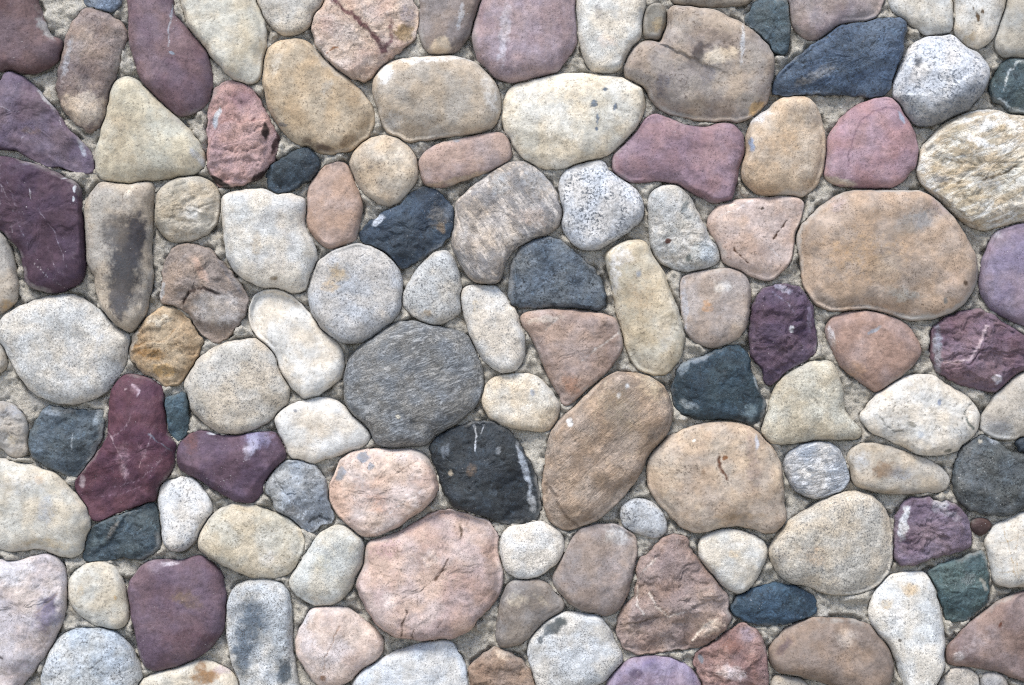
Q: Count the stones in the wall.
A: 120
